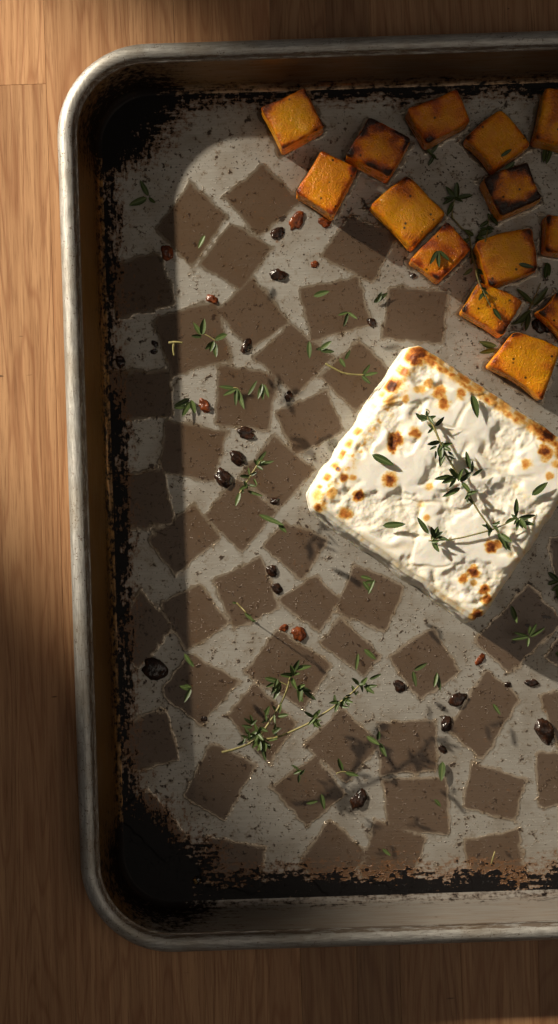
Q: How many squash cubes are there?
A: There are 14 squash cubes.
